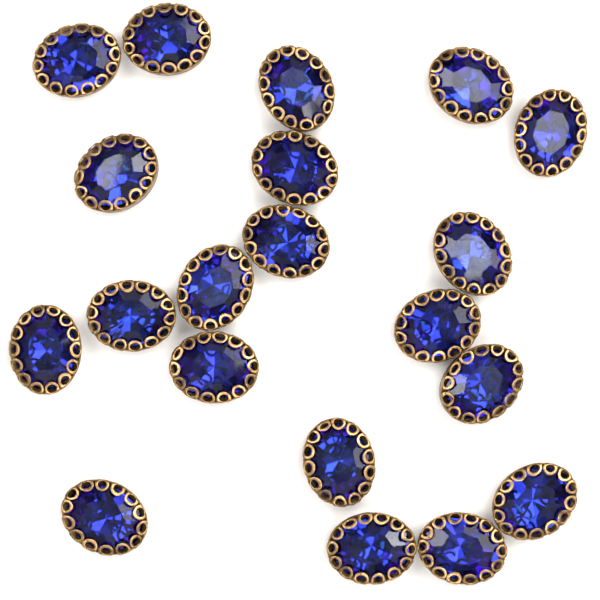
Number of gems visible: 20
